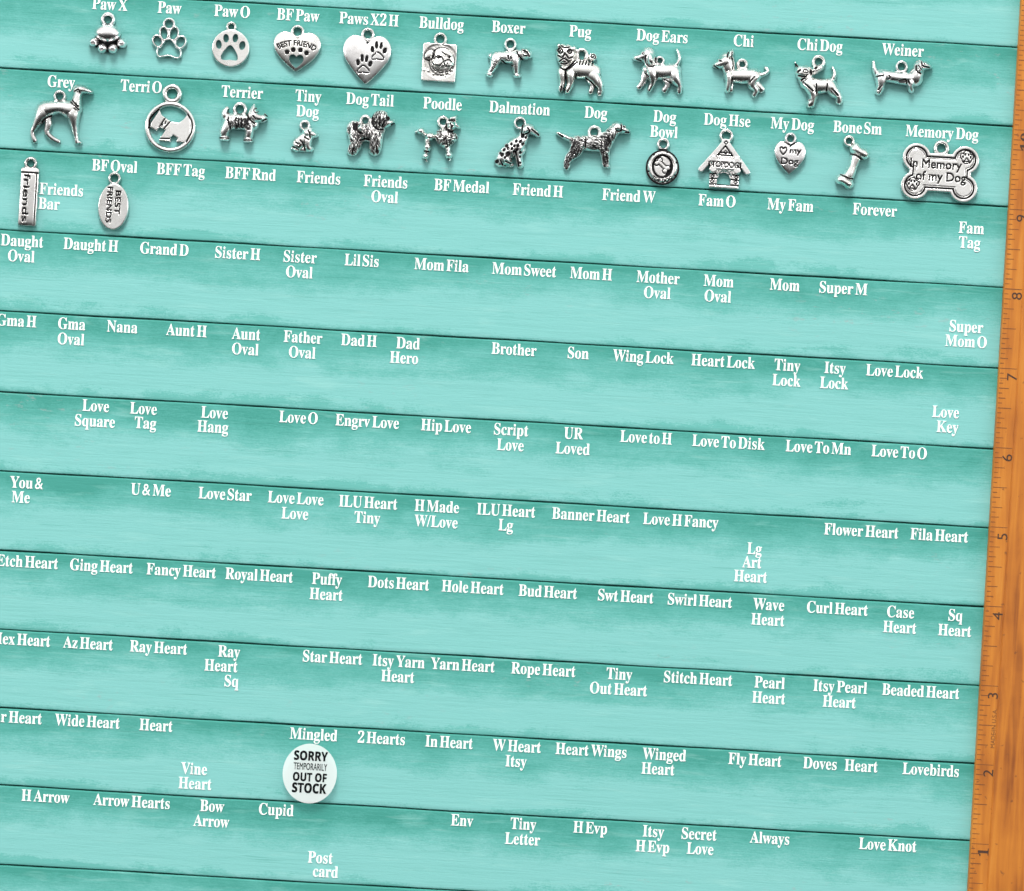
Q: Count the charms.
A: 27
